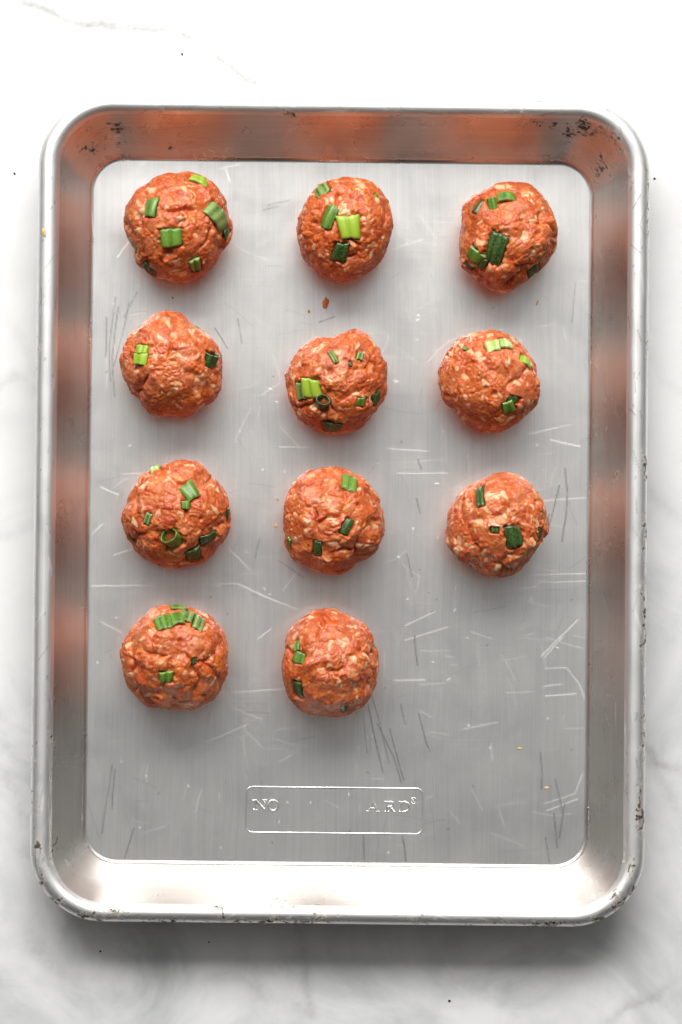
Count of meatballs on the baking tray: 11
